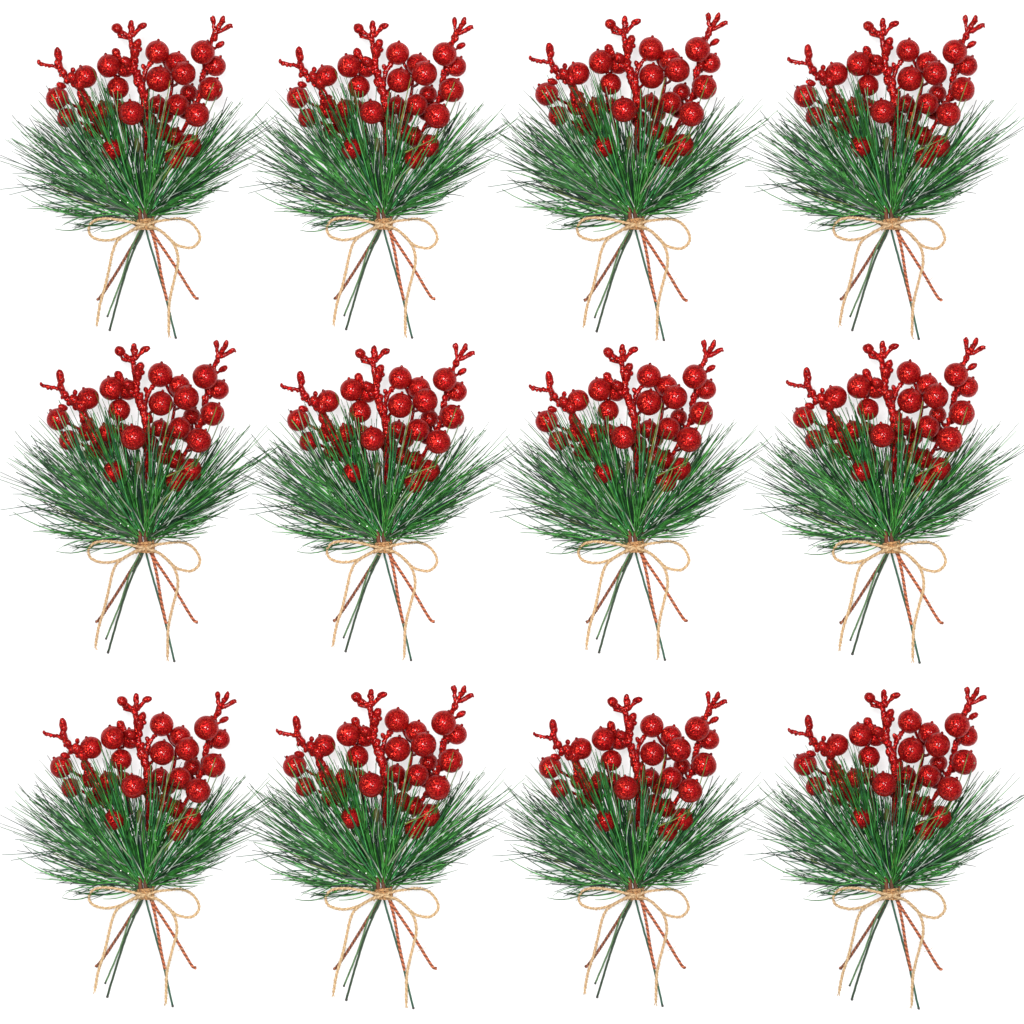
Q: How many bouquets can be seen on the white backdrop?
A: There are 12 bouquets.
